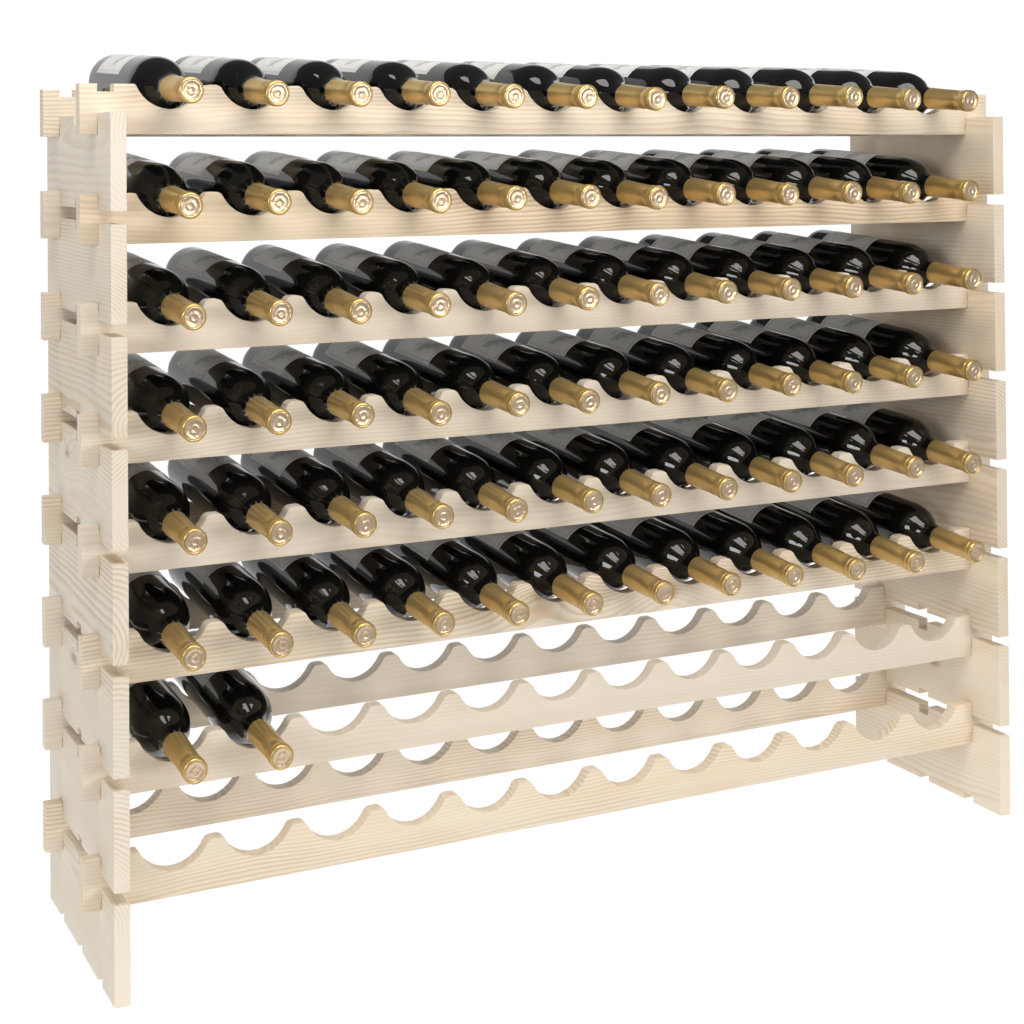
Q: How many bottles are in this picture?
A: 74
